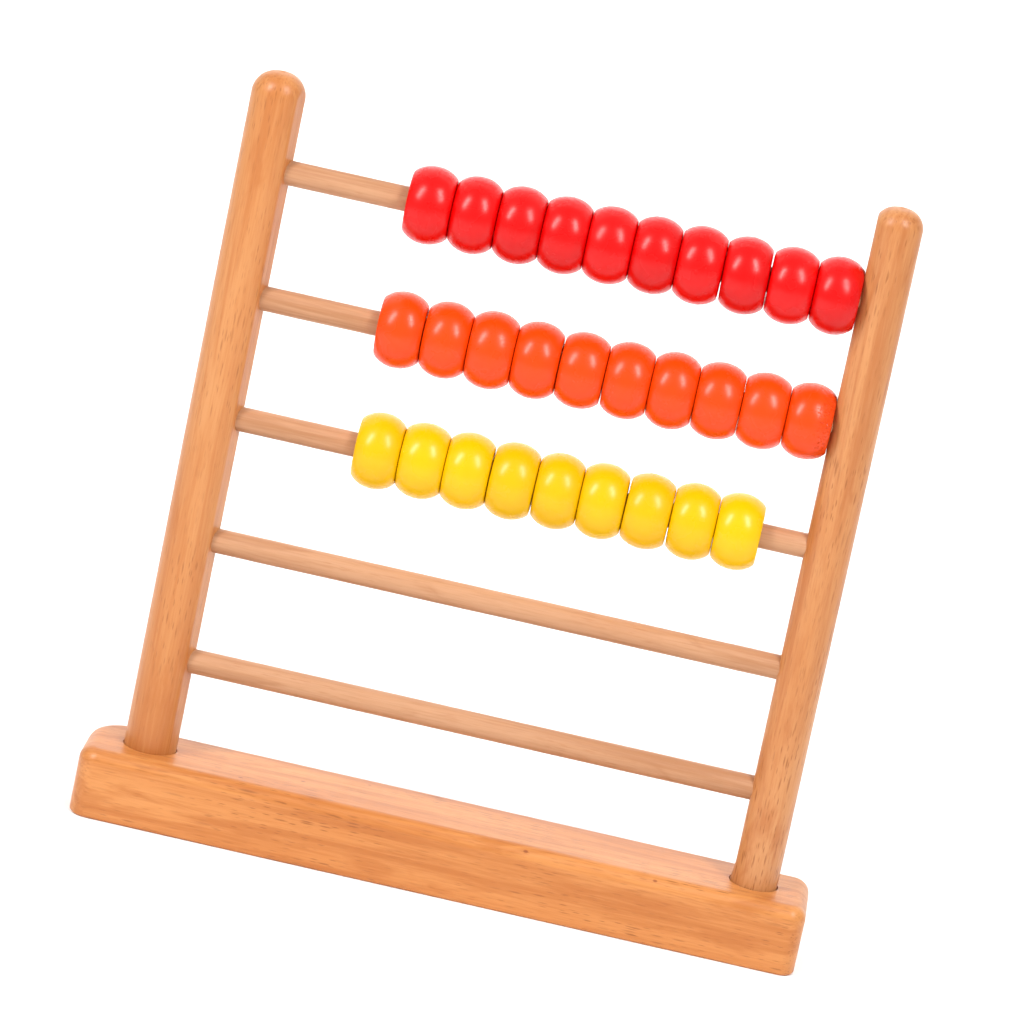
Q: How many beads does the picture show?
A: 29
